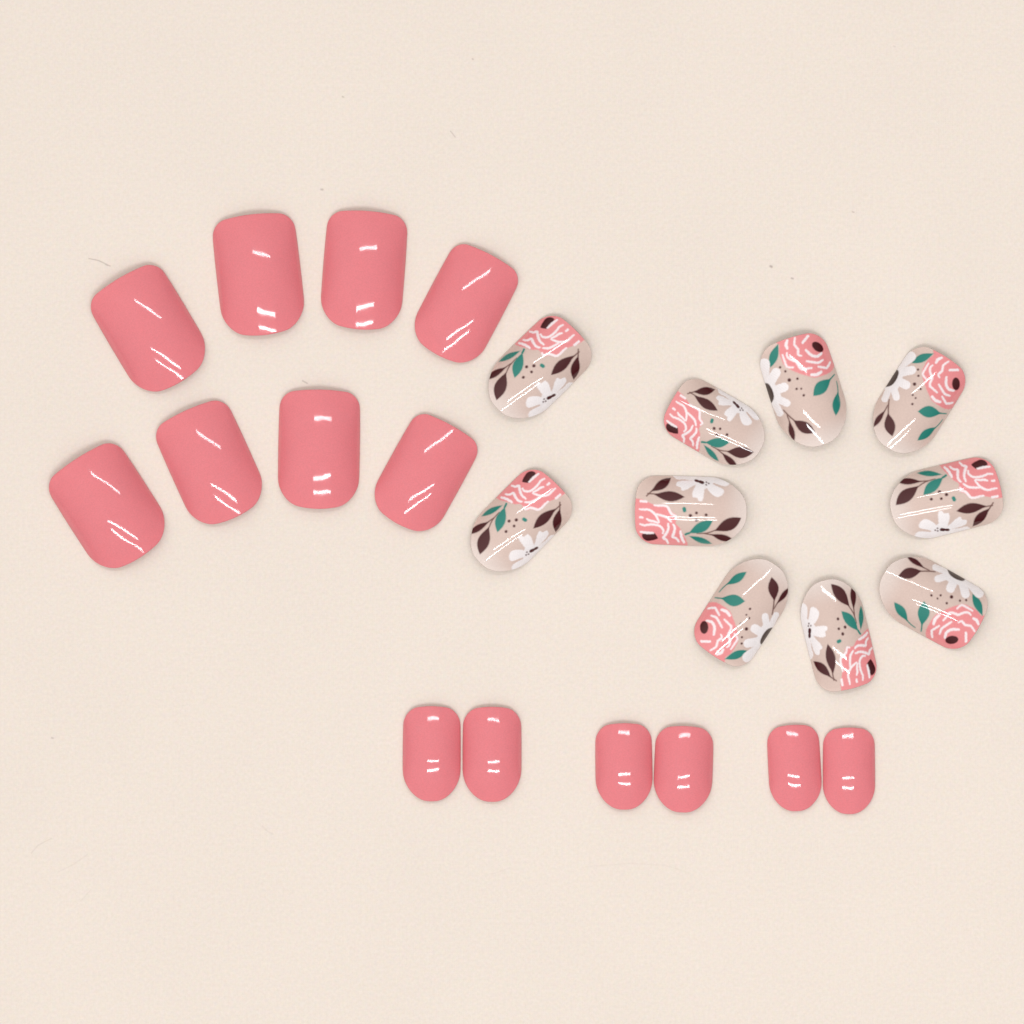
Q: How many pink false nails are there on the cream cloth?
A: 14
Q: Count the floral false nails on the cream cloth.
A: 10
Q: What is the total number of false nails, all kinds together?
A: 24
